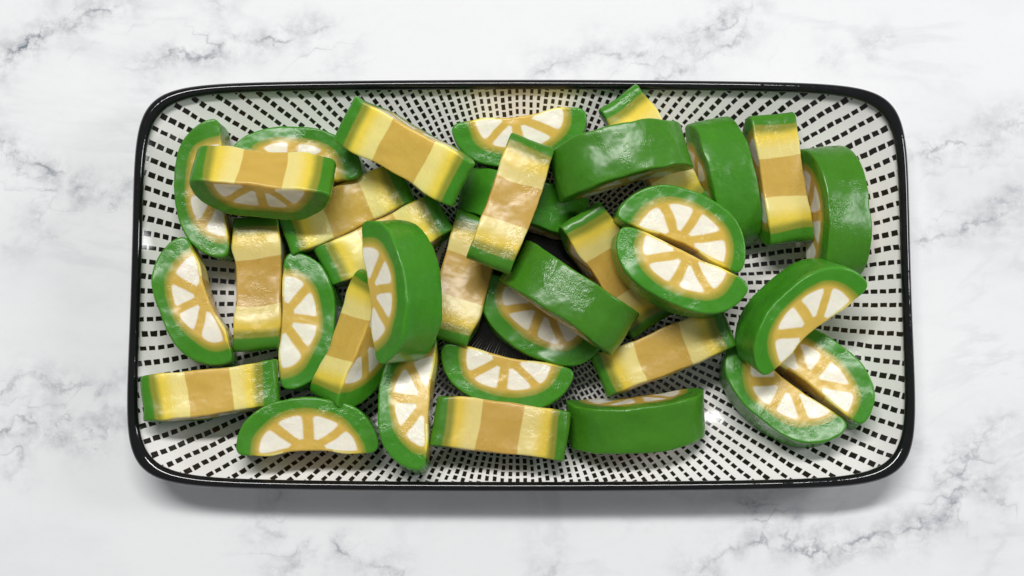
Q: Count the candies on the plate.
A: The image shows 35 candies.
